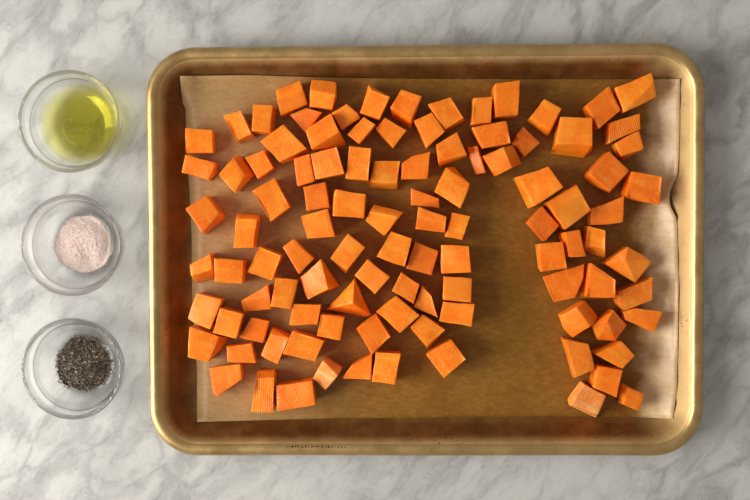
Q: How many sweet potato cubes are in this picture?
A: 104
